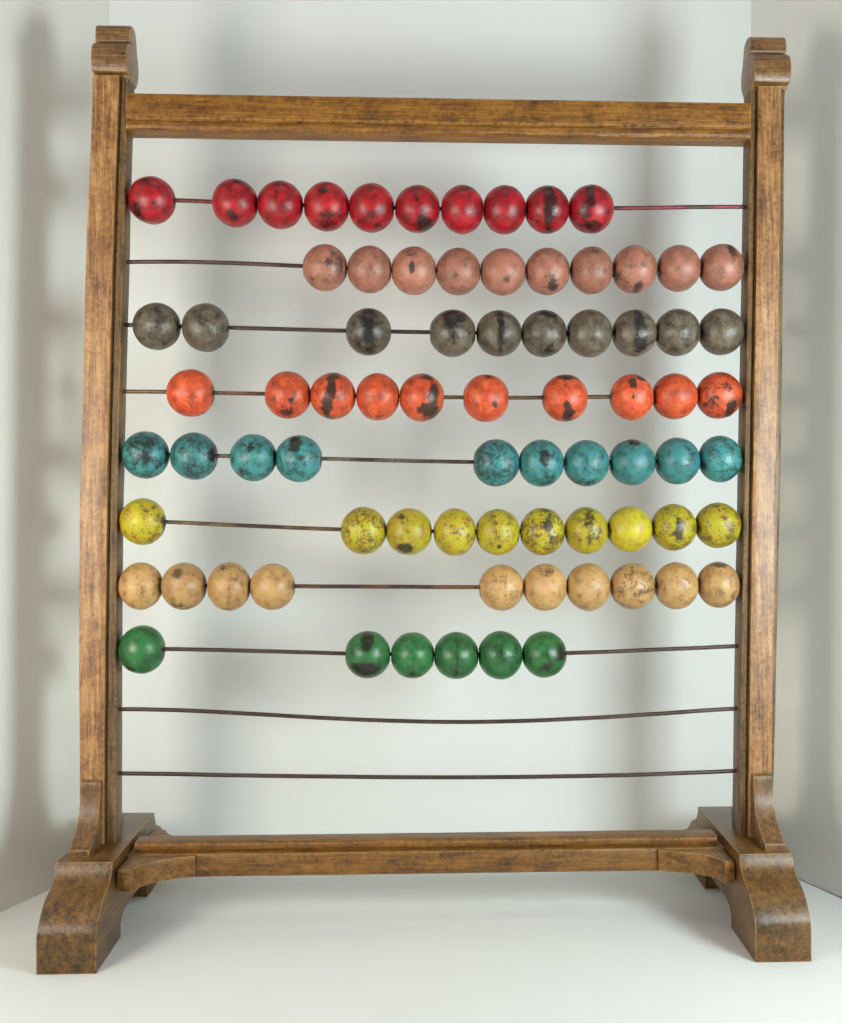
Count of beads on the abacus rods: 76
